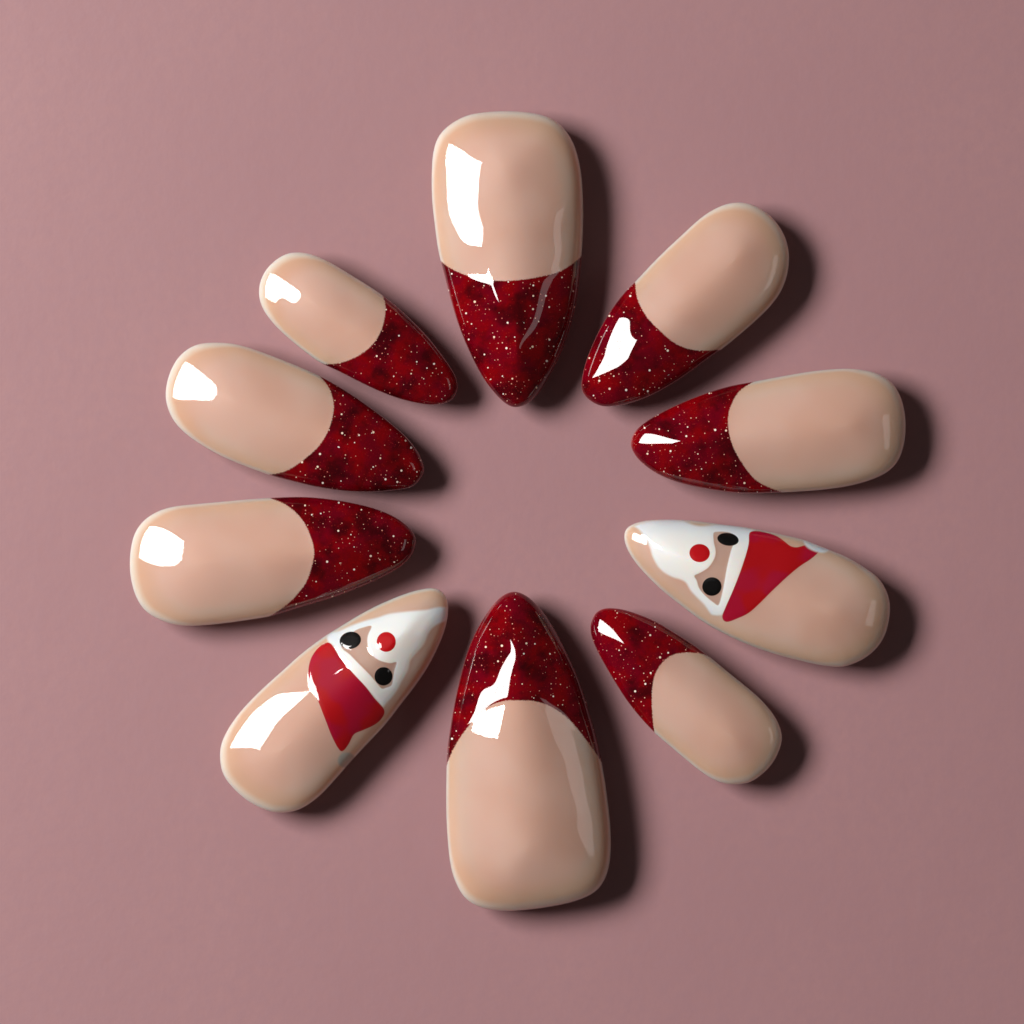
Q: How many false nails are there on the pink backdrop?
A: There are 10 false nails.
